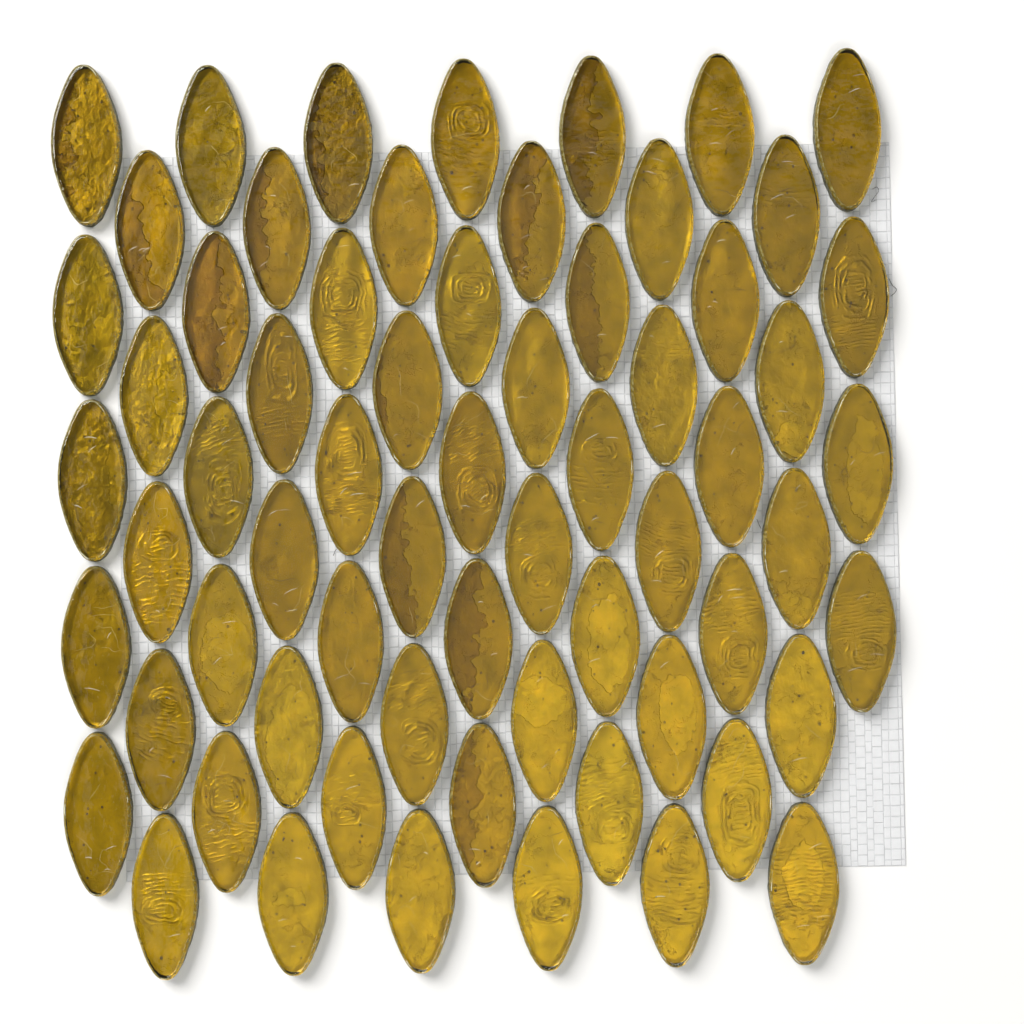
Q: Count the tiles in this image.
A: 64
